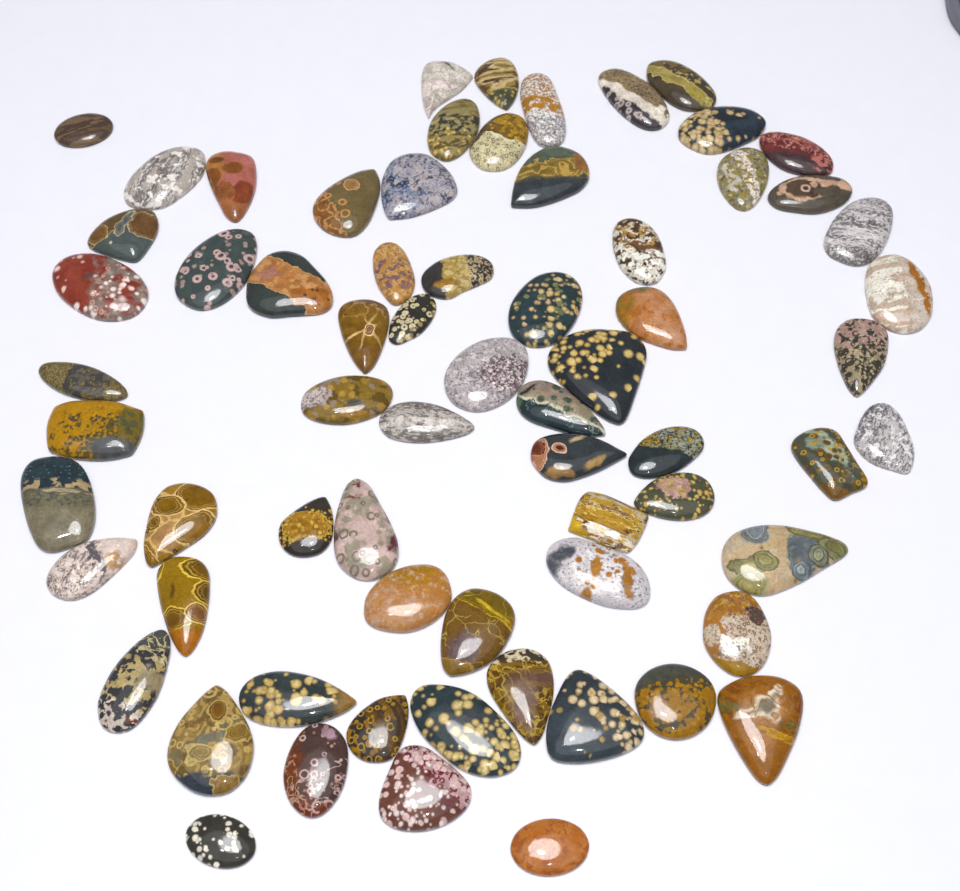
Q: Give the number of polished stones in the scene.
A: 68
